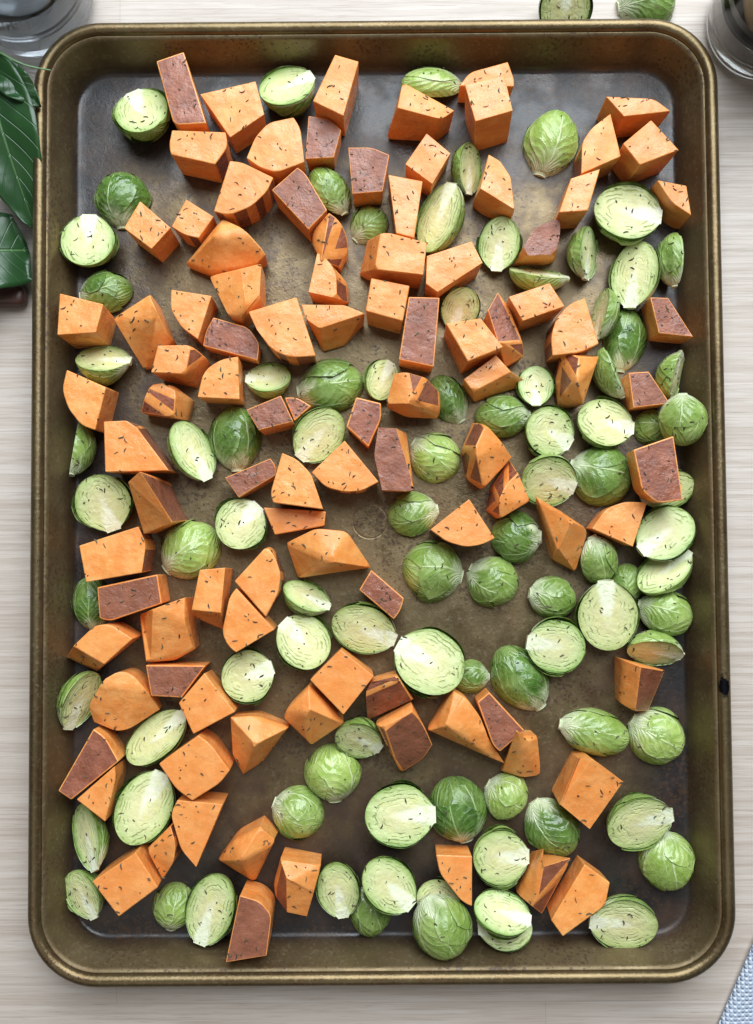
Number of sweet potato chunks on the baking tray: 100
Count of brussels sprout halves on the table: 94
